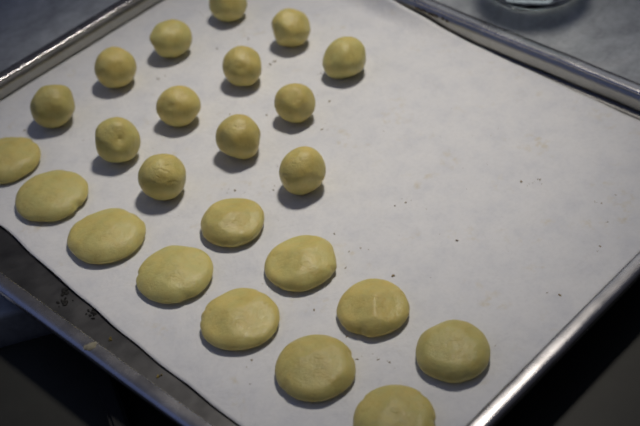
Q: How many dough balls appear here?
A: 13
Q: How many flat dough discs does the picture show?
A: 11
